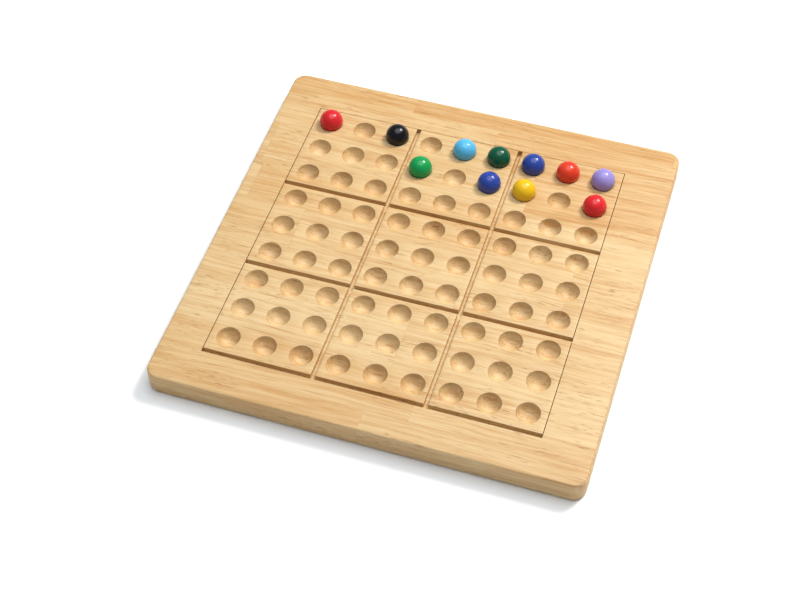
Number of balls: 11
